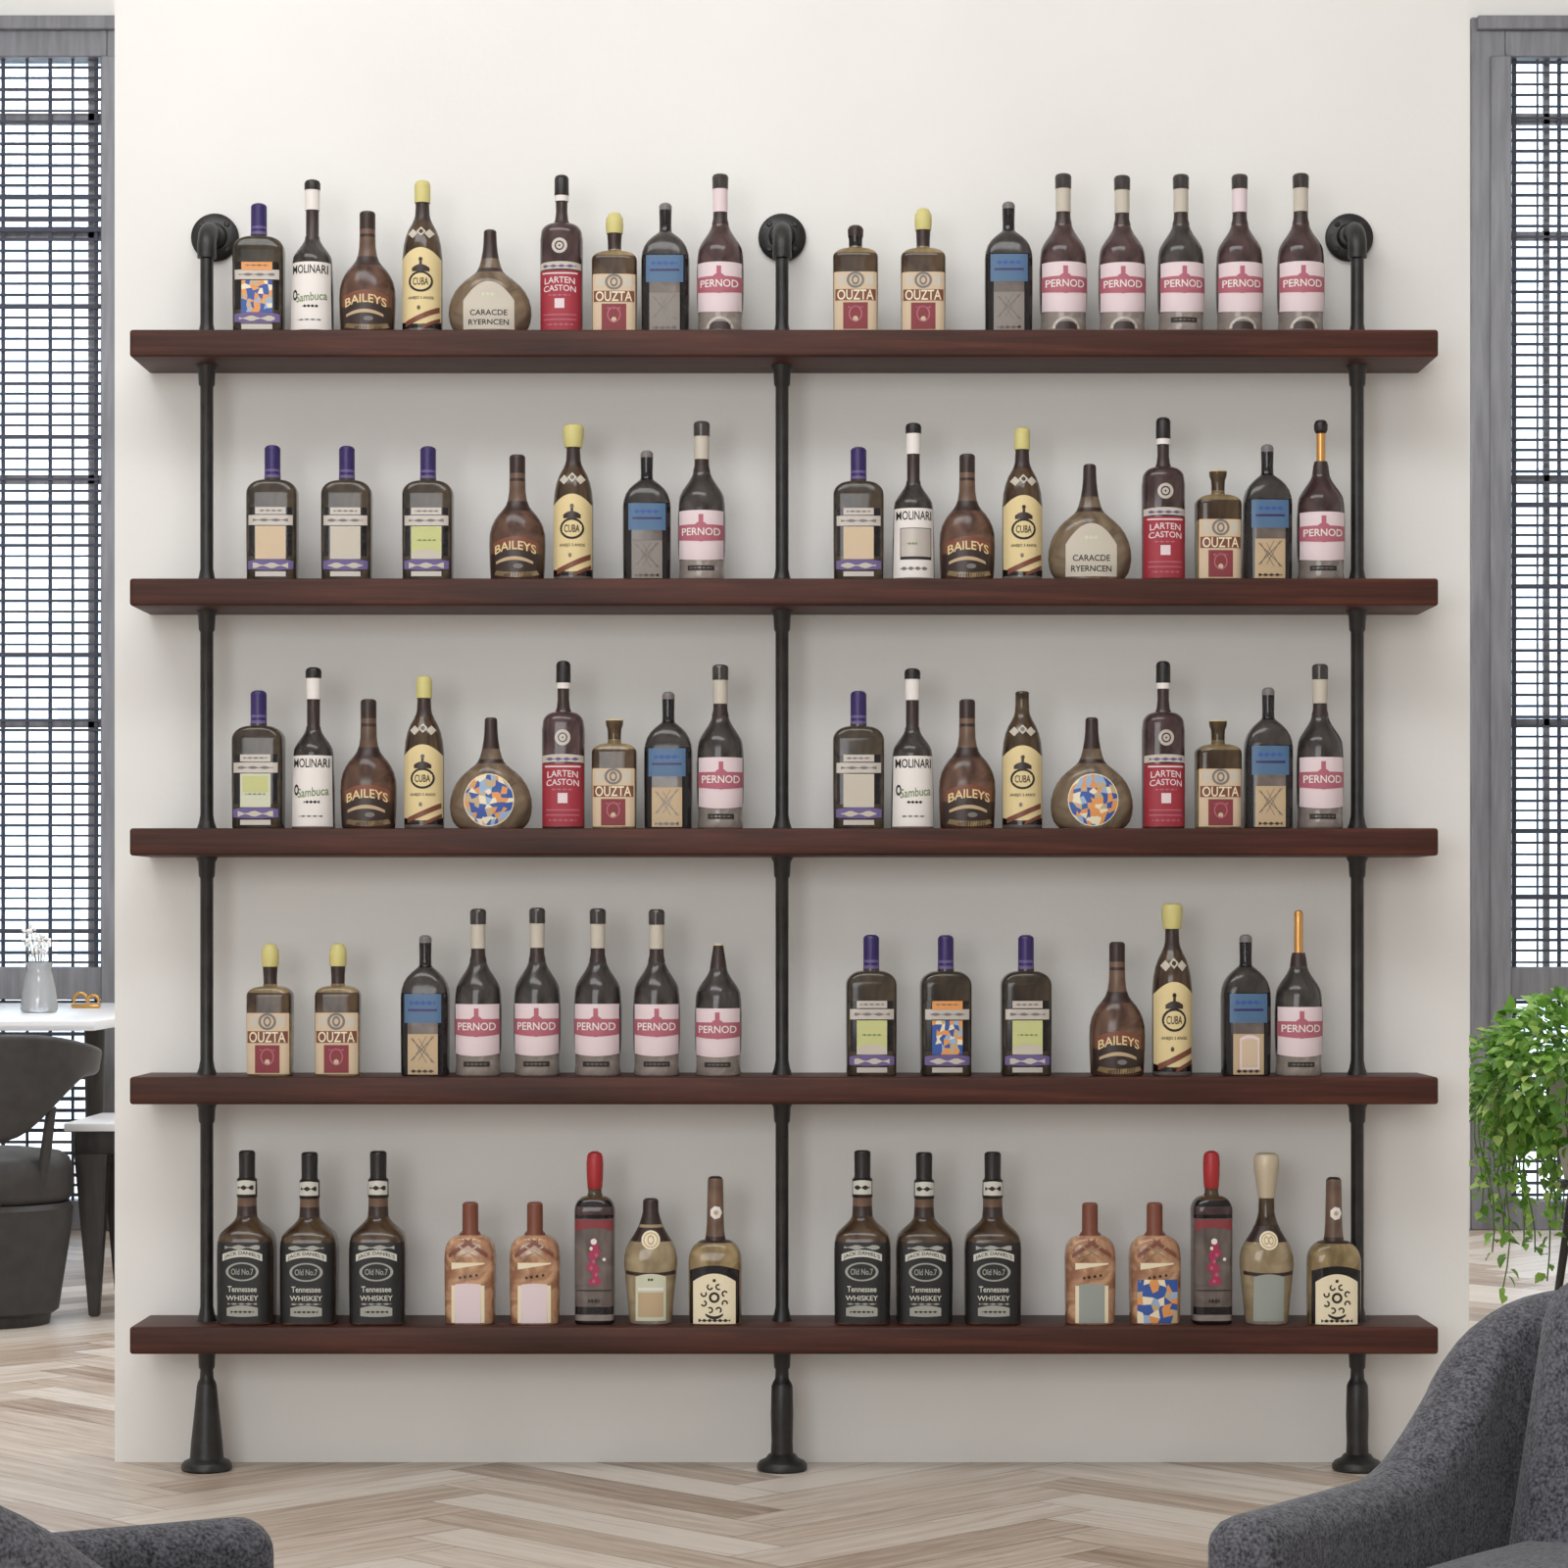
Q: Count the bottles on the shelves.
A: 82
